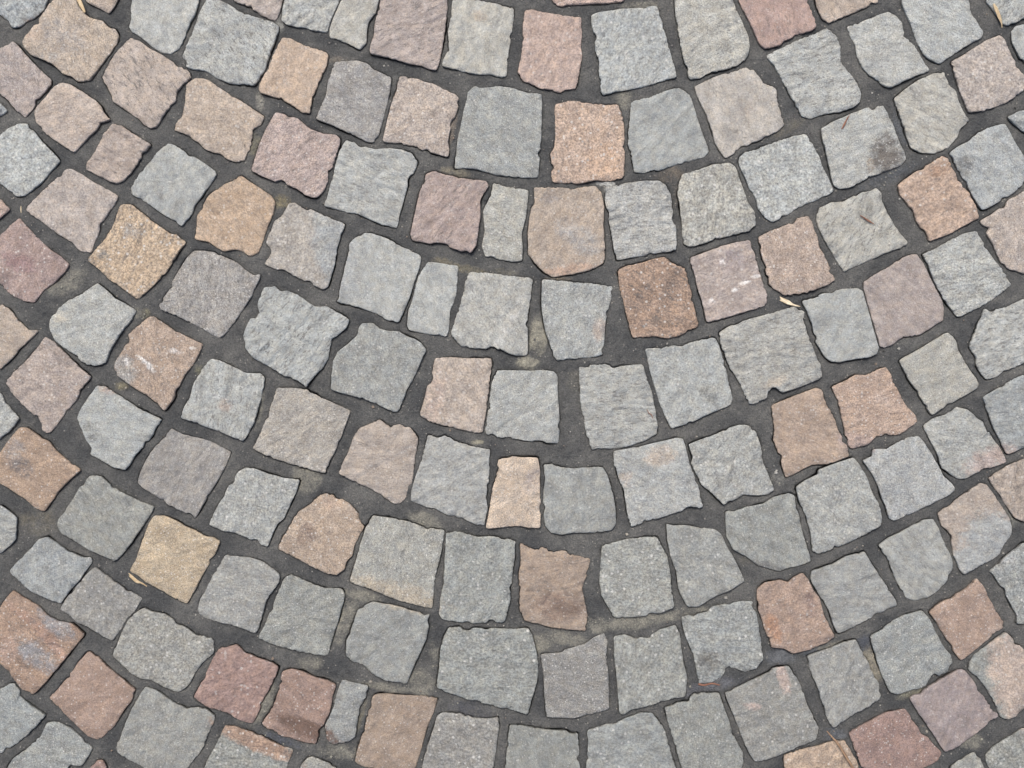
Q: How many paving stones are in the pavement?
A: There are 153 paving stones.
